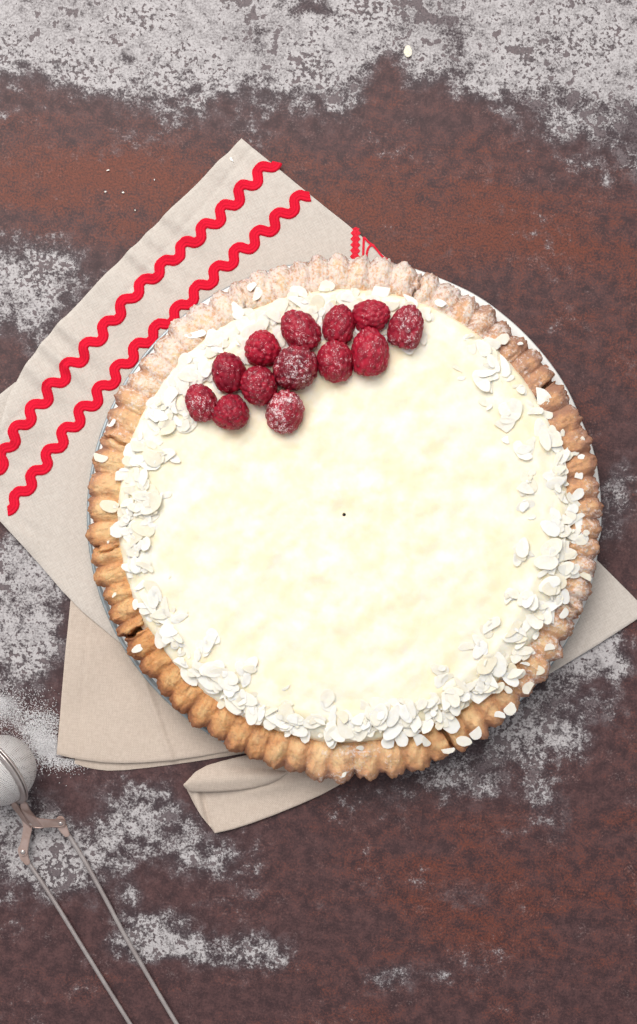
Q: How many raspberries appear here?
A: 13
